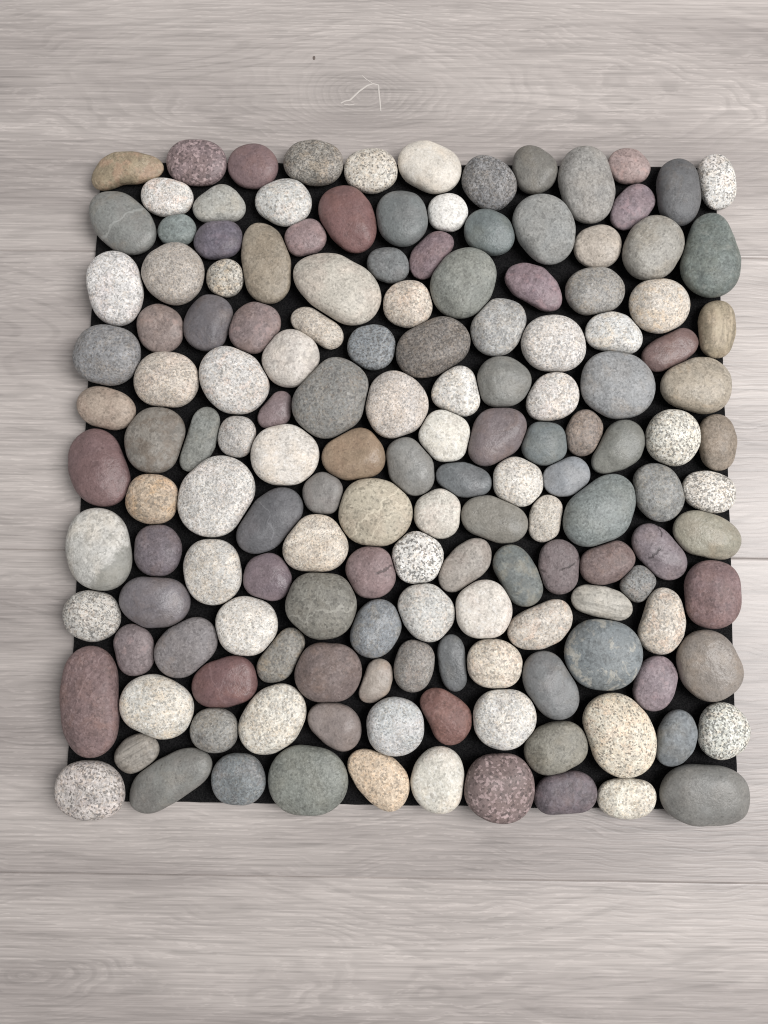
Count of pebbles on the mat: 153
